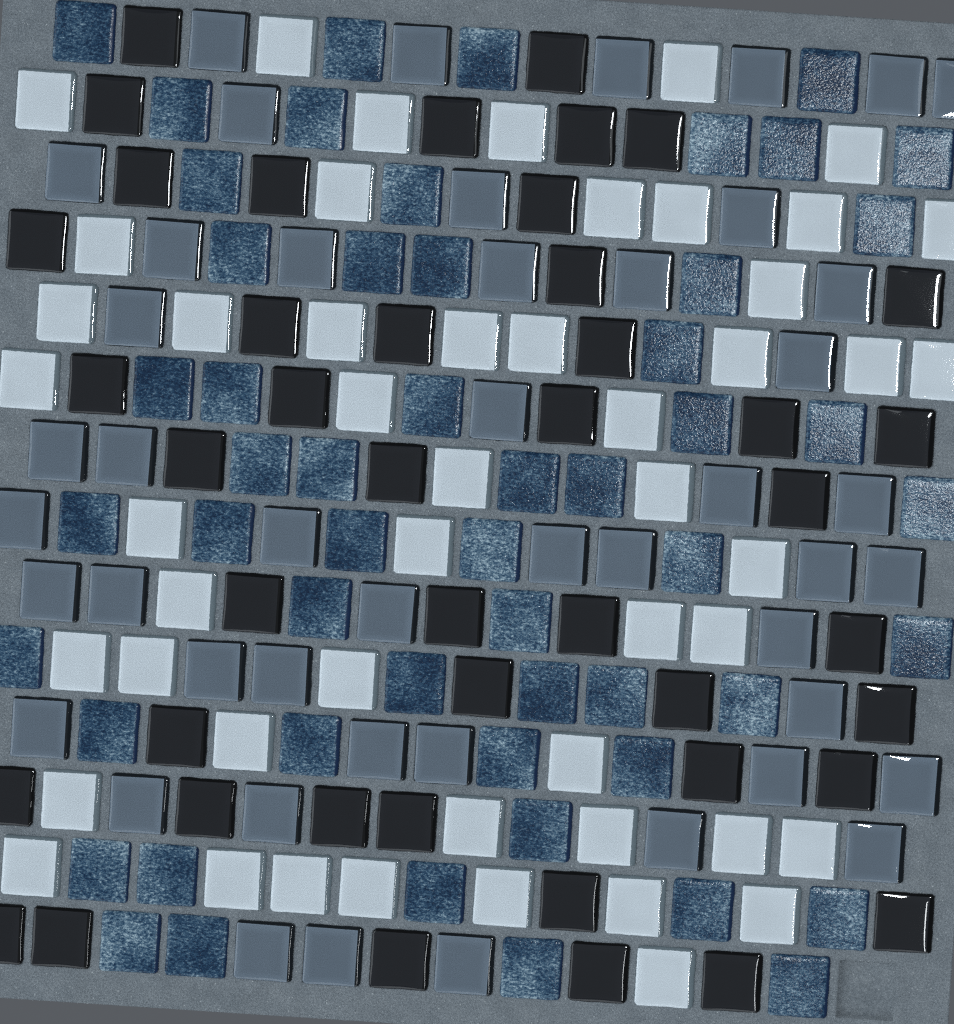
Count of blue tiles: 54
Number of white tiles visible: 50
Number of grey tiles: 47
